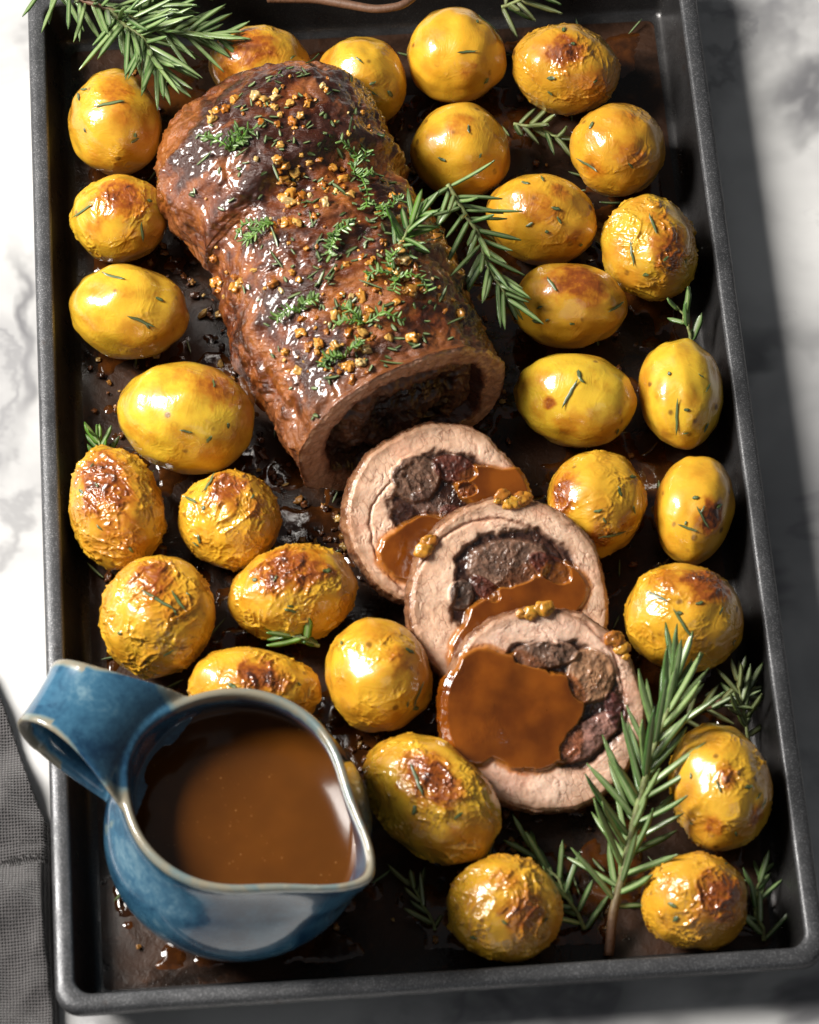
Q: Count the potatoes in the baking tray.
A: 28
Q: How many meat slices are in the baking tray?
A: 3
